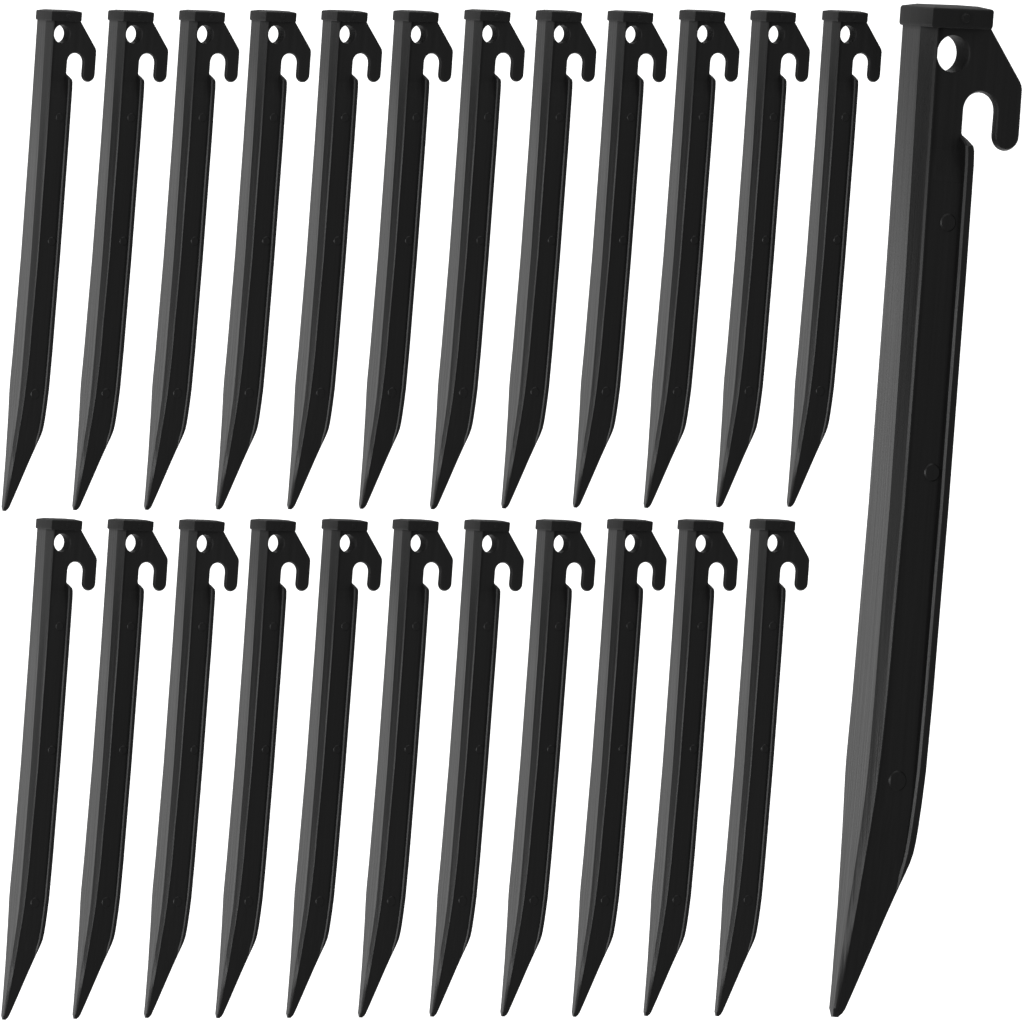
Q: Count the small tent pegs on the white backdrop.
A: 23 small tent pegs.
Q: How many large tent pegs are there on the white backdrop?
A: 1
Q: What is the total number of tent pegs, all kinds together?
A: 24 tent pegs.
